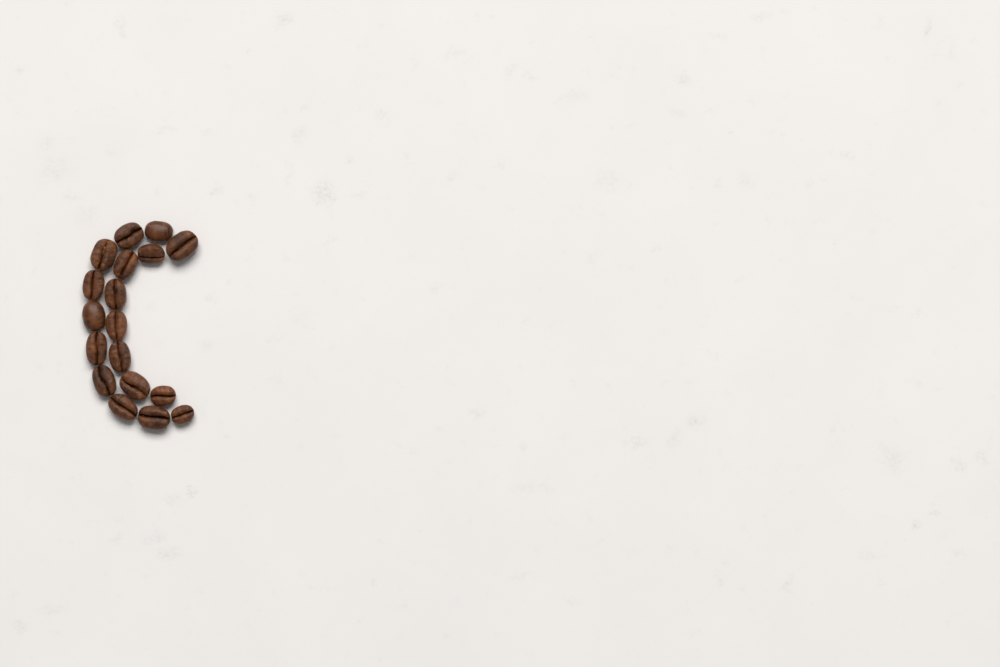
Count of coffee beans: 18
